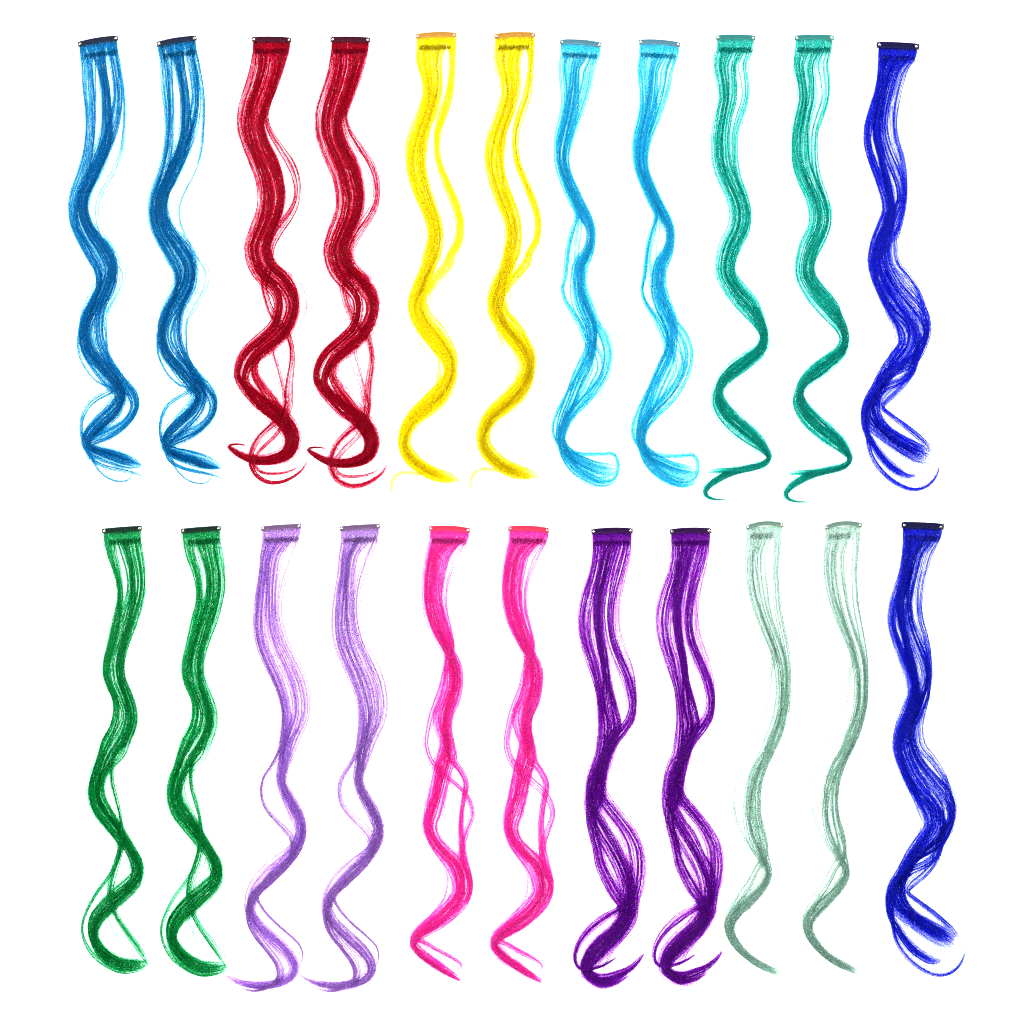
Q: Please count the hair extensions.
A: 22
